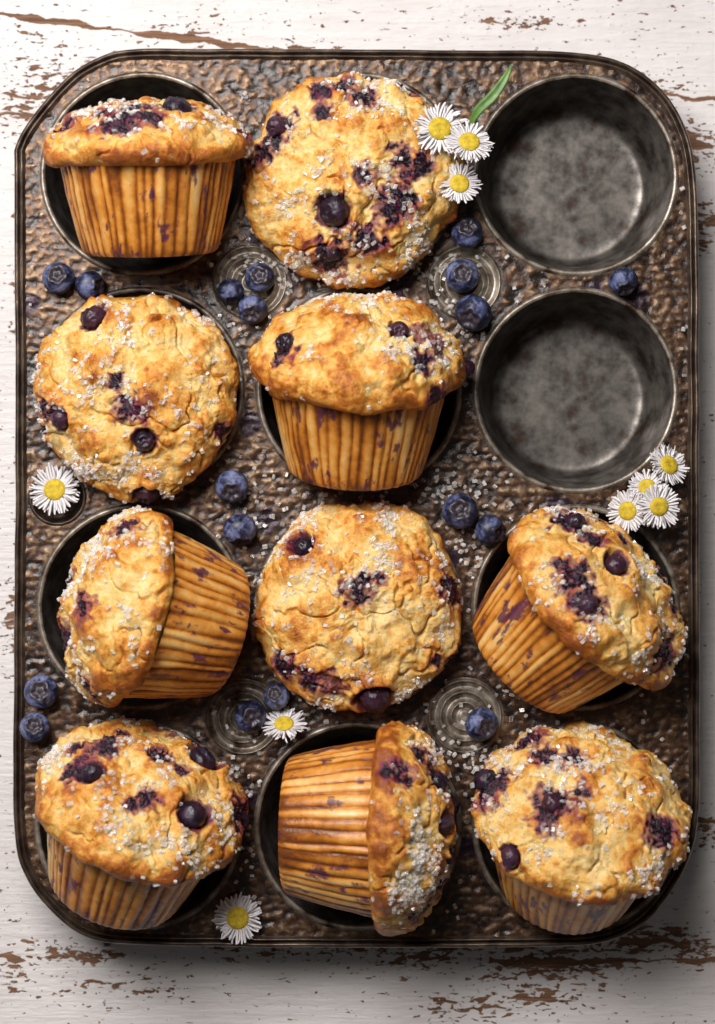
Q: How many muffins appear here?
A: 10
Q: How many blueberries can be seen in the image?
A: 18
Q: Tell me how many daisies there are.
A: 10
